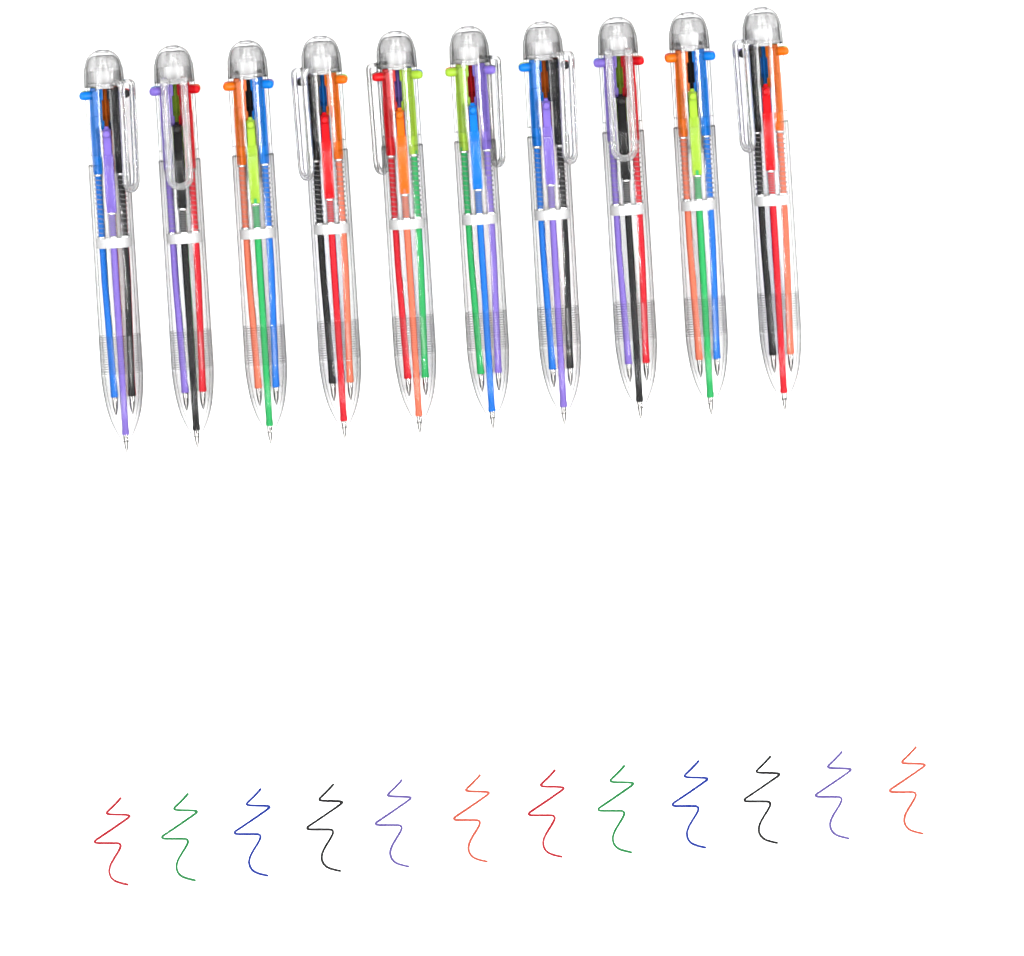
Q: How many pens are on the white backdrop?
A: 10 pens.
